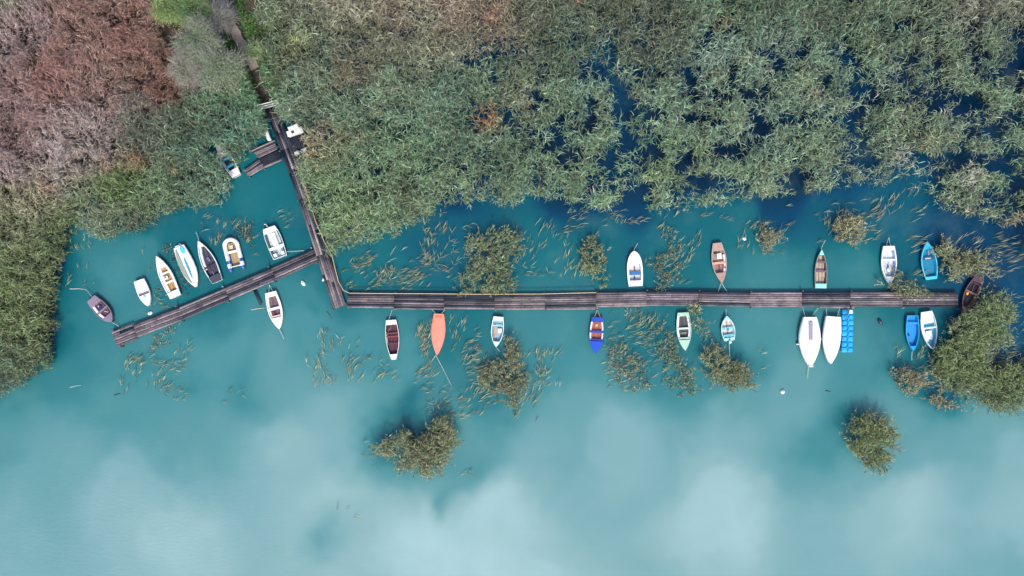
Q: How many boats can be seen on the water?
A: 25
